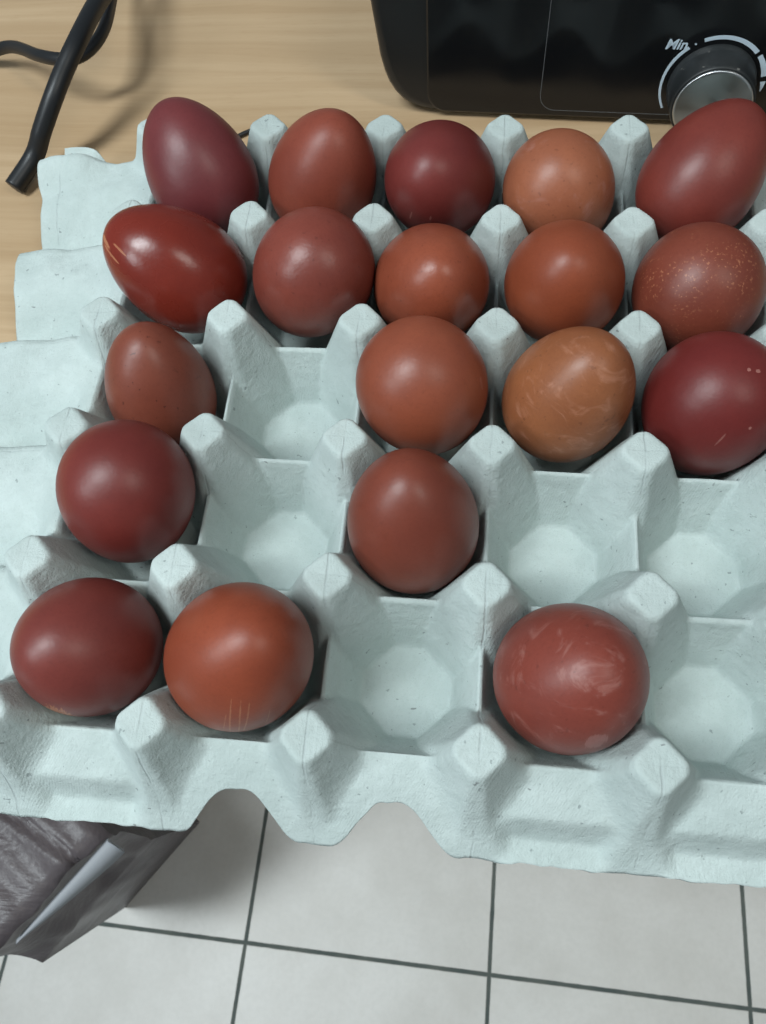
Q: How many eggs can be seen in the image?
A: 19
